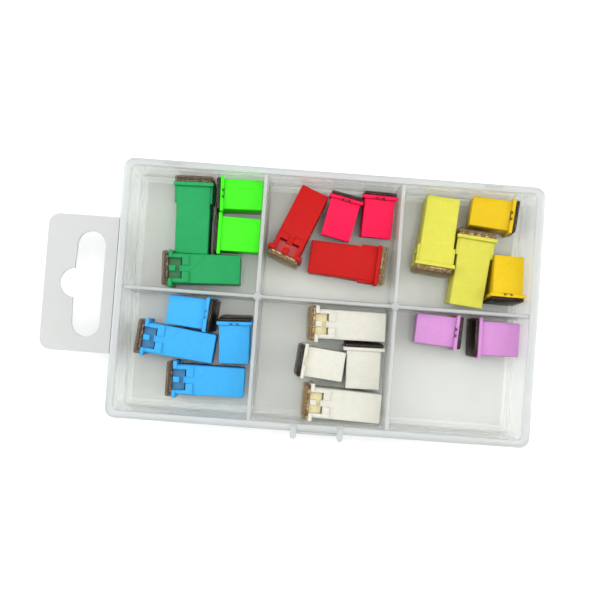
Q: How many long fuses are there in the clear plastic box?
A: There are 10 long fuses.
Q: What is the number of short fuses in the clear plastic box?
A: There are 12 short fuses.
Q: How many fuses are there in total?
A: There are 22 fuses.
